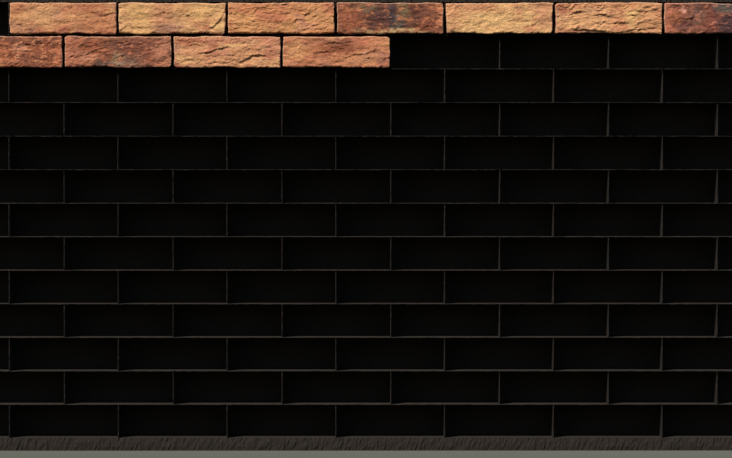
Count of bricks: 11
